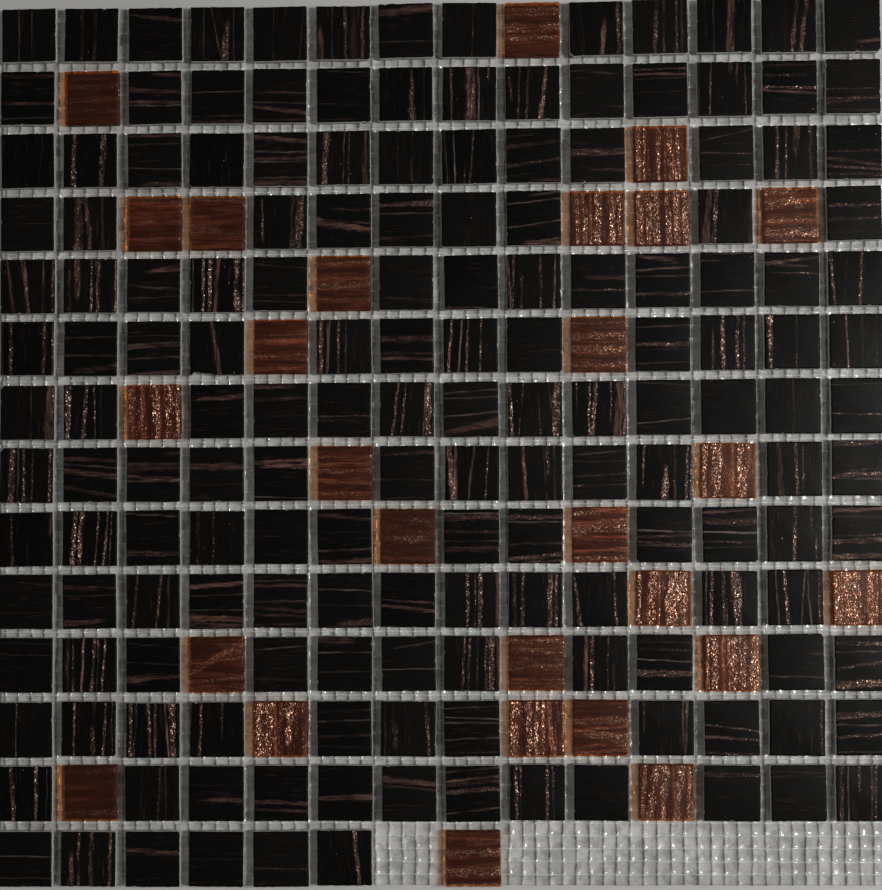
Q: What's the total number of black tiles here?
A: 162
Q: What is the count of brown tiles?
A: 27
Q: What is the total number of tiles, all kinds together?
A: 189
